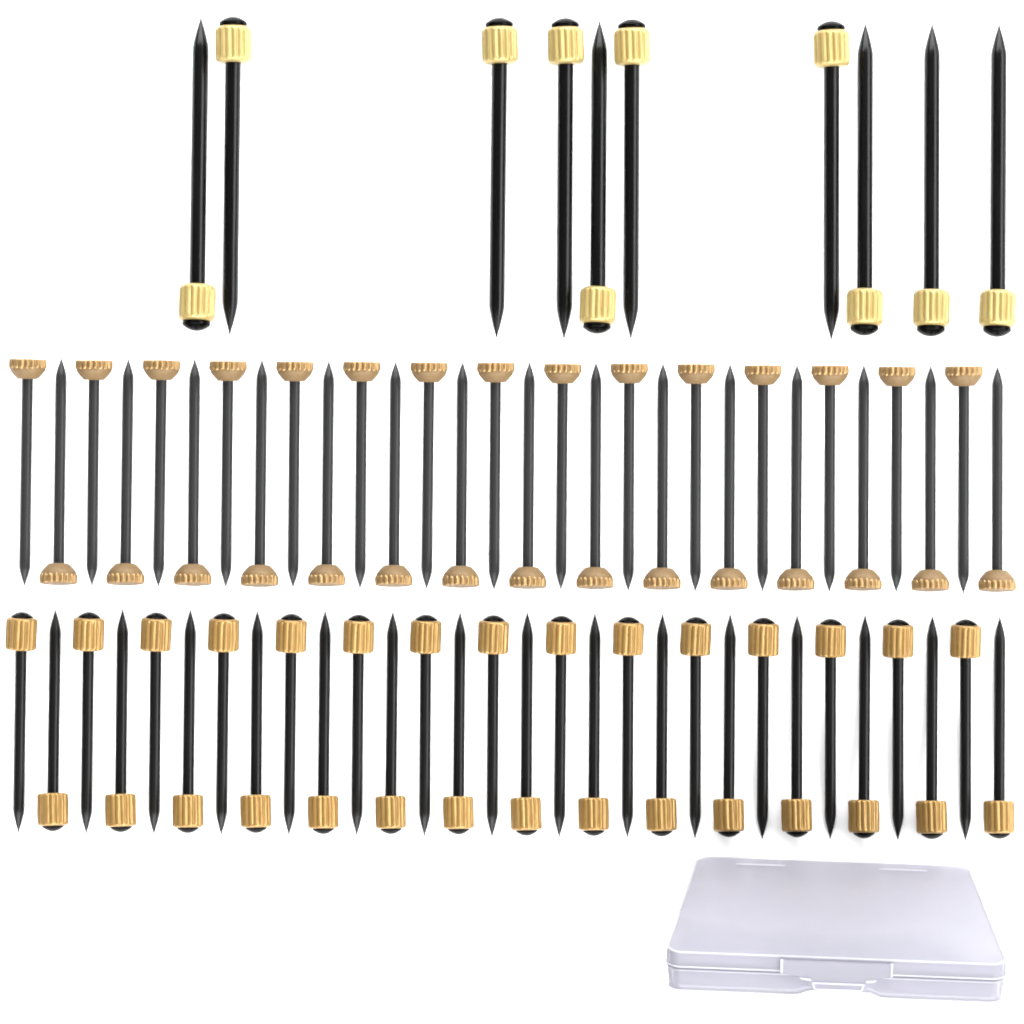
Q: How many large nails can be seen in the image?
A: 10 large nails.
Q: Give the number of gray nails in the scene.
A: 30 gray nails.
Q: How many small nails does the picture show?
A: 30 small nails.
